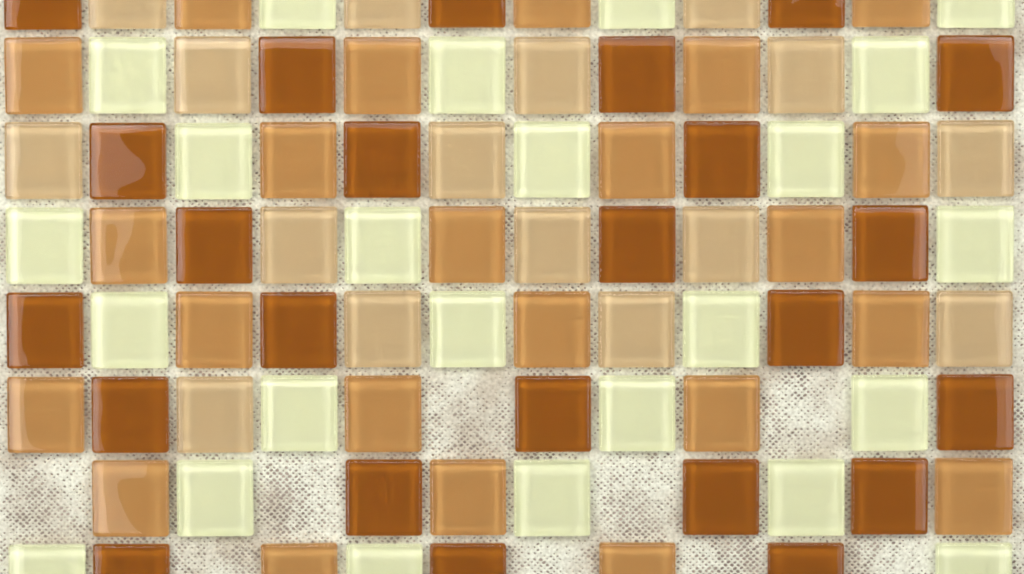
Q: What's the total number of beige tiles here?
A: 16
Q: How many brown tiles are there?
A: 24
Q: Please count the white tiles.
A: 24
